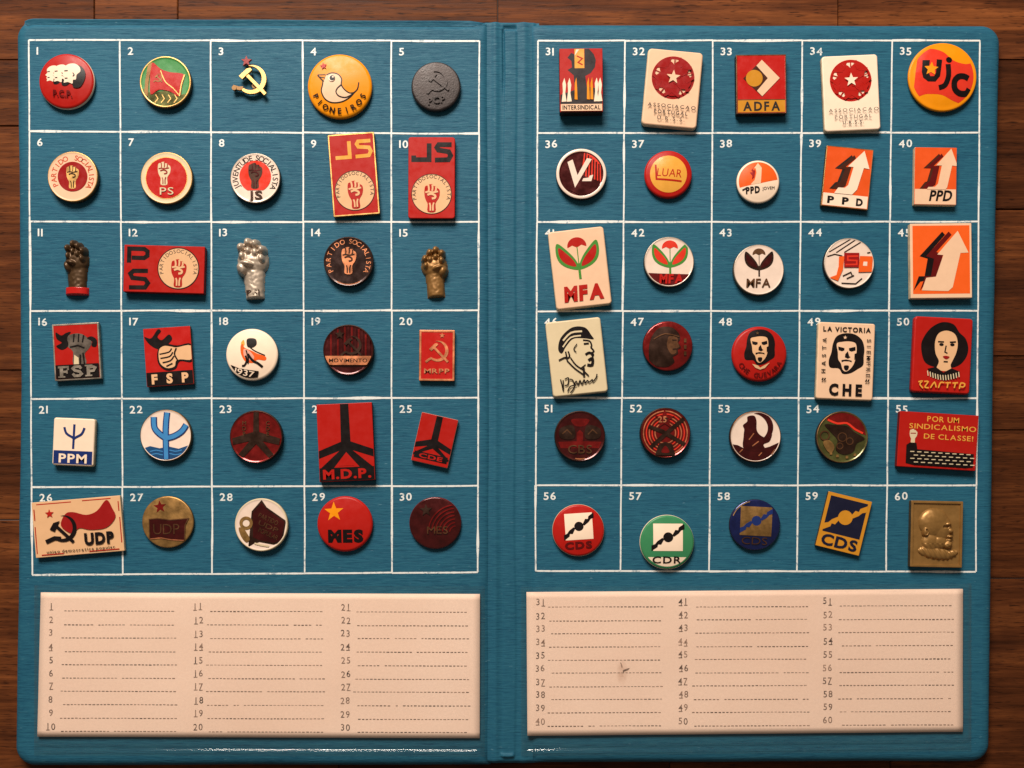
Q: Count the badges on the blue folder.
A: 60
